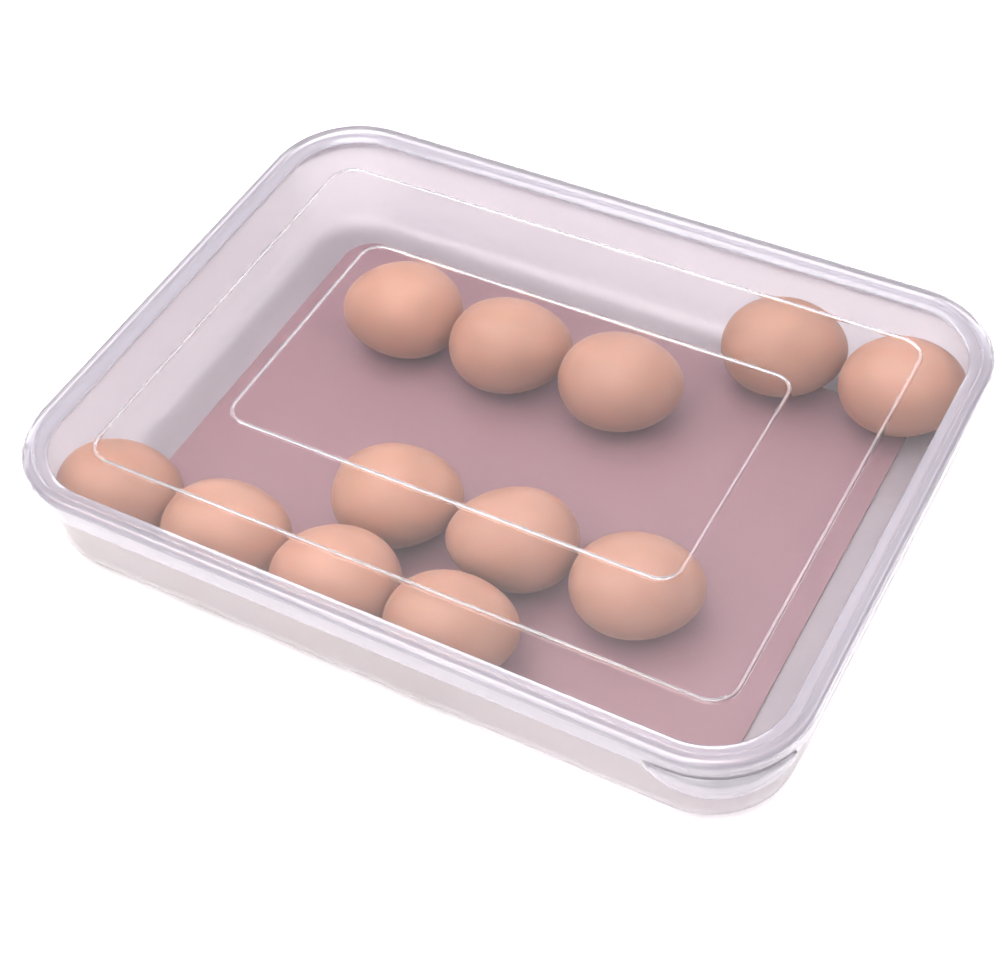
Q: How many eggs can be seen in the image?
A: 12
